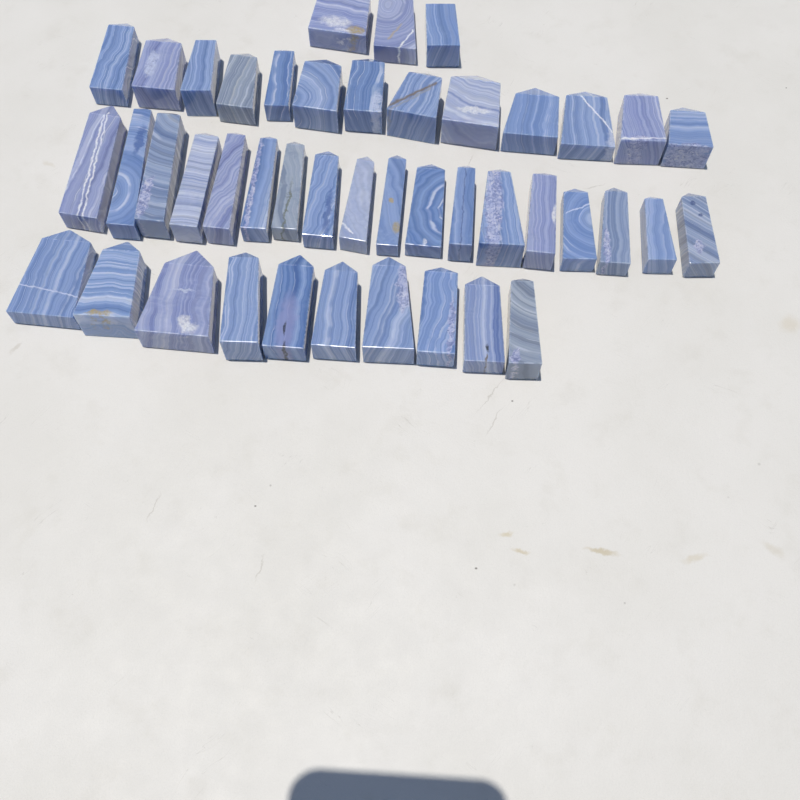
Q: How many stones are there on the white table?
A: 44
